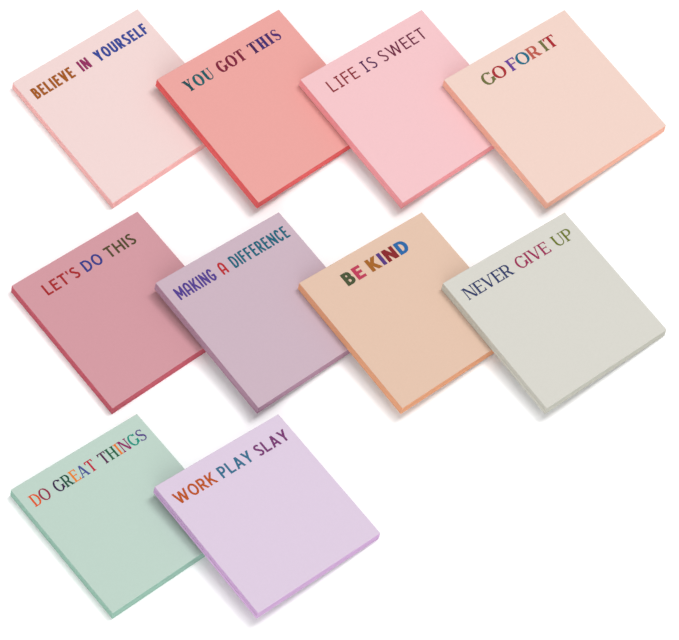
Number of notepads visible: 10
